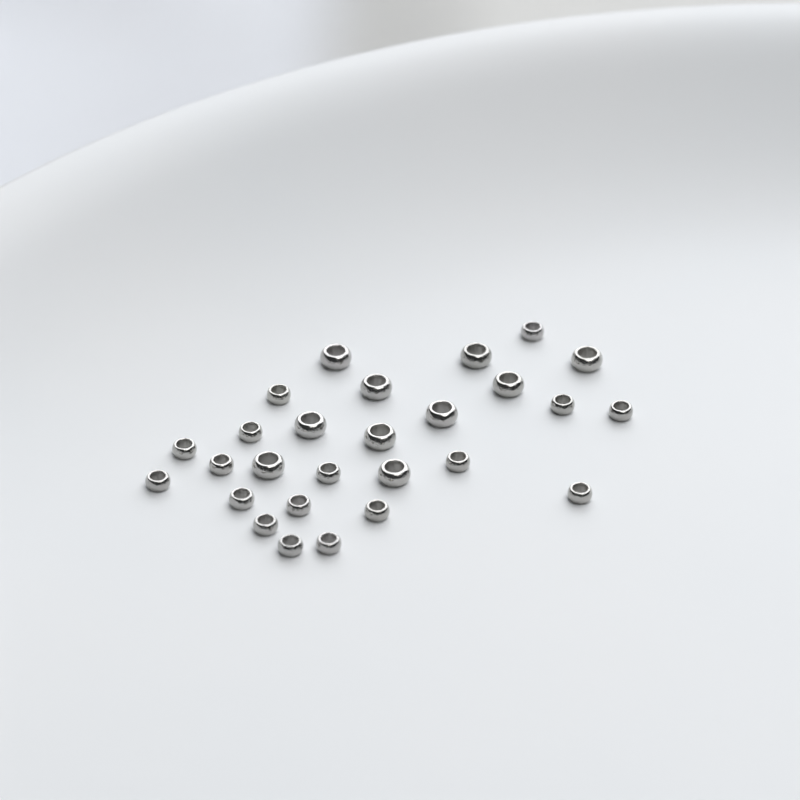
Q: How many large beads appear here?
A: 10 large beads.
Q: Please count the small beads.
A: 17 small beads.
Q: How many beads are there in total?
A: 27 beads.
